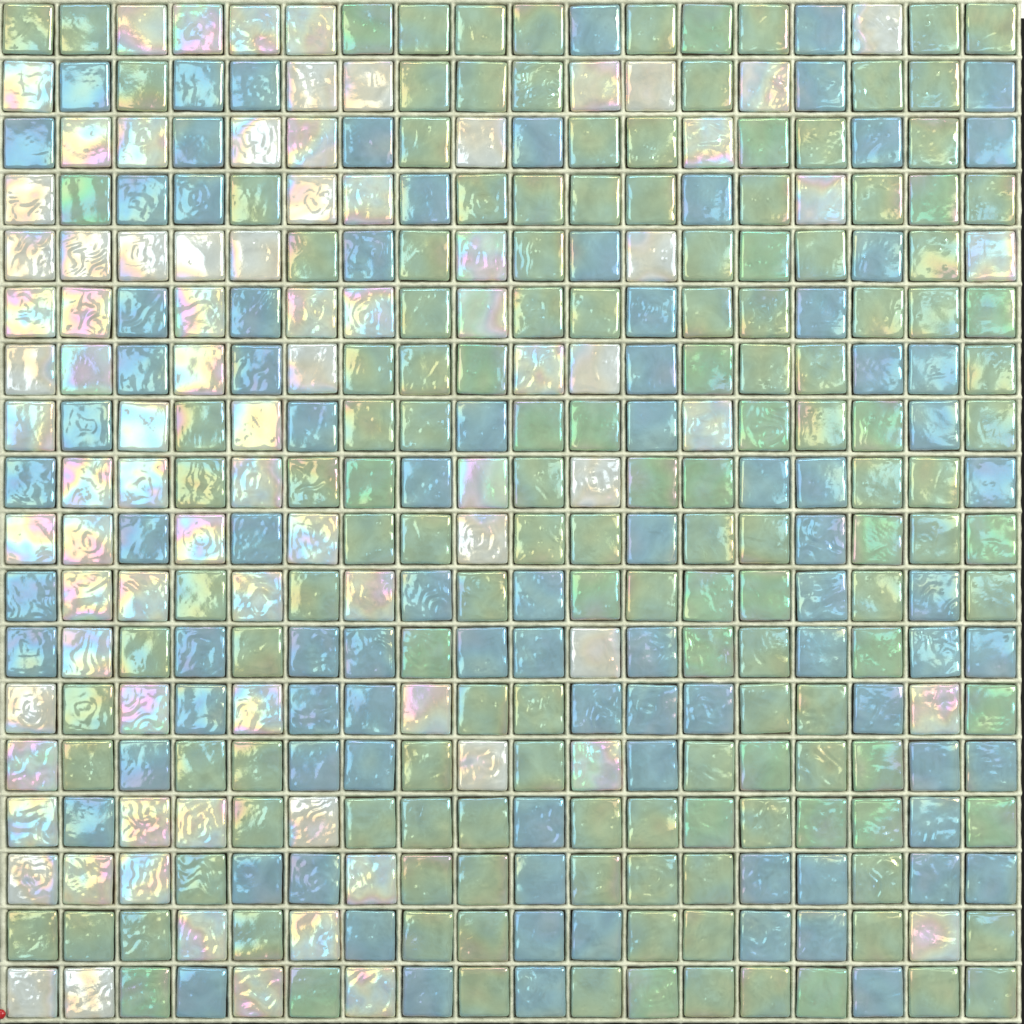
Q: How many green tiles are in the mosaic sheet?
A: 150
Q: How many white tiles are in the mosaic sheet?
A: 84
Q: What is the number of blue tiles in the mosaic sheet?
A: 90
